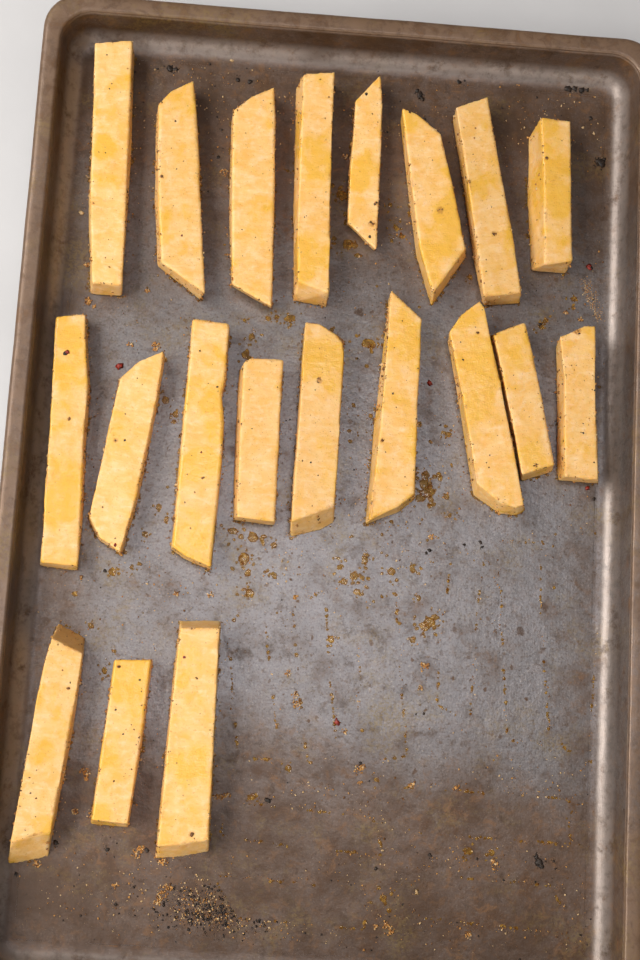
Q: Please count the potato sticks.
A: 20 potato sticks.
